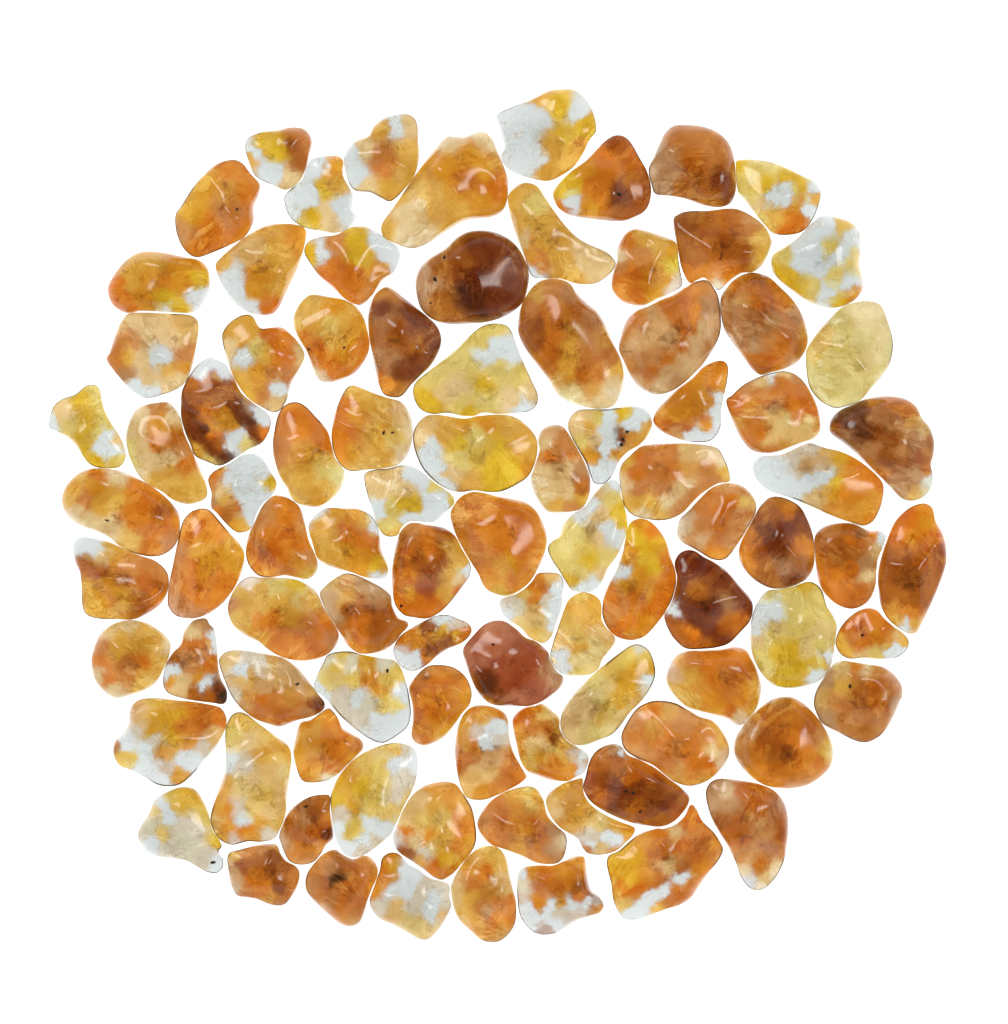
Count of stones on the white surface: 92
